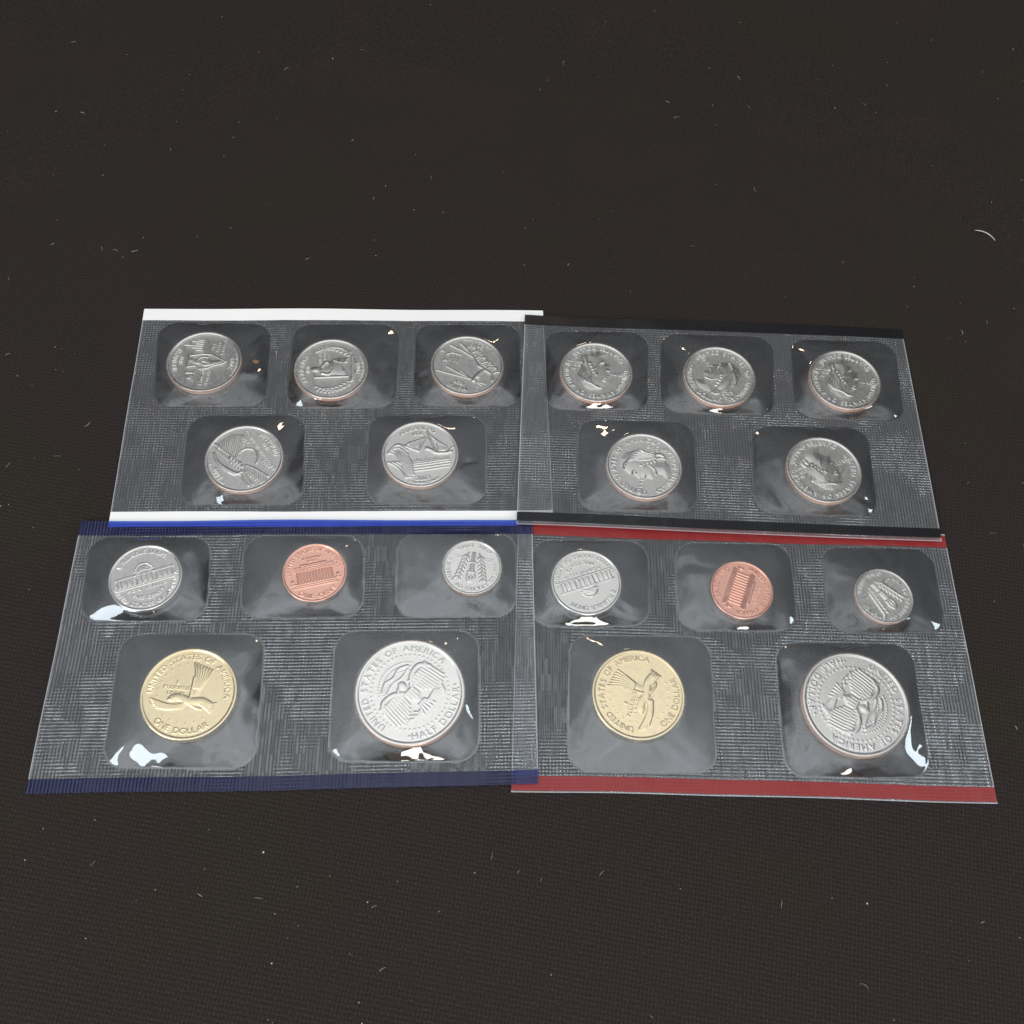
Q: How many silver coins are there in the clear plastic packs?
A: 16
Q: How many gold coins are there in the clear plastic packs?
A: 2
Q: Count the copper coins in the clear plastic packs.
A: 2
